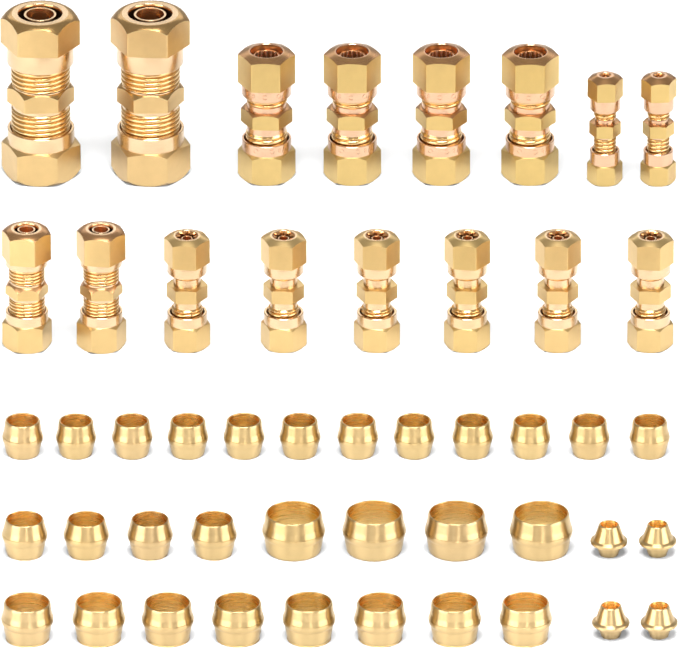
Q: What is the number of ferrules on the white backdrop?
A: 32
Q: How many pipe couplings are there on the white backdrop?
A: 16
